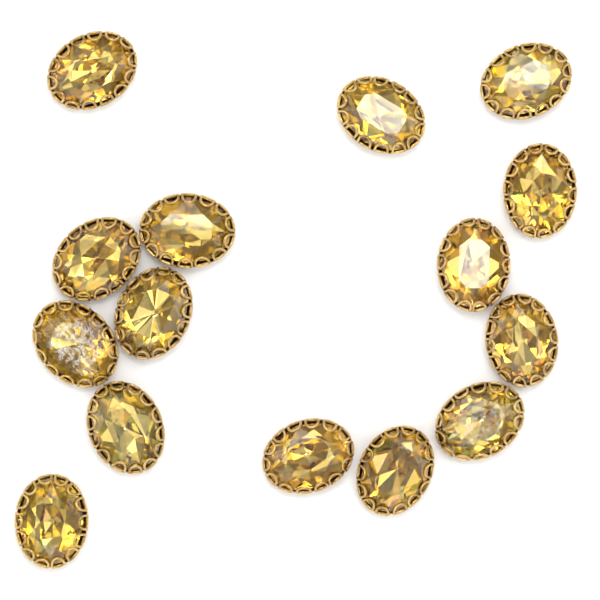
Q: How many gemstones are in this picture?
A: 15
